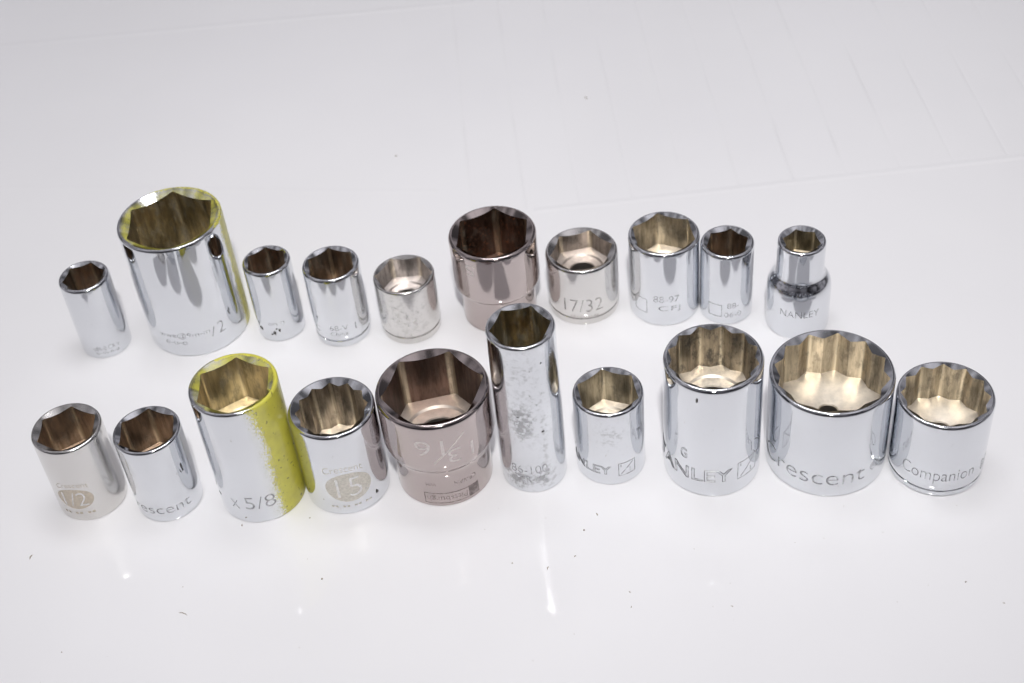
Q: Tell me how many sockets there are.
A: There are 20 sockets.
